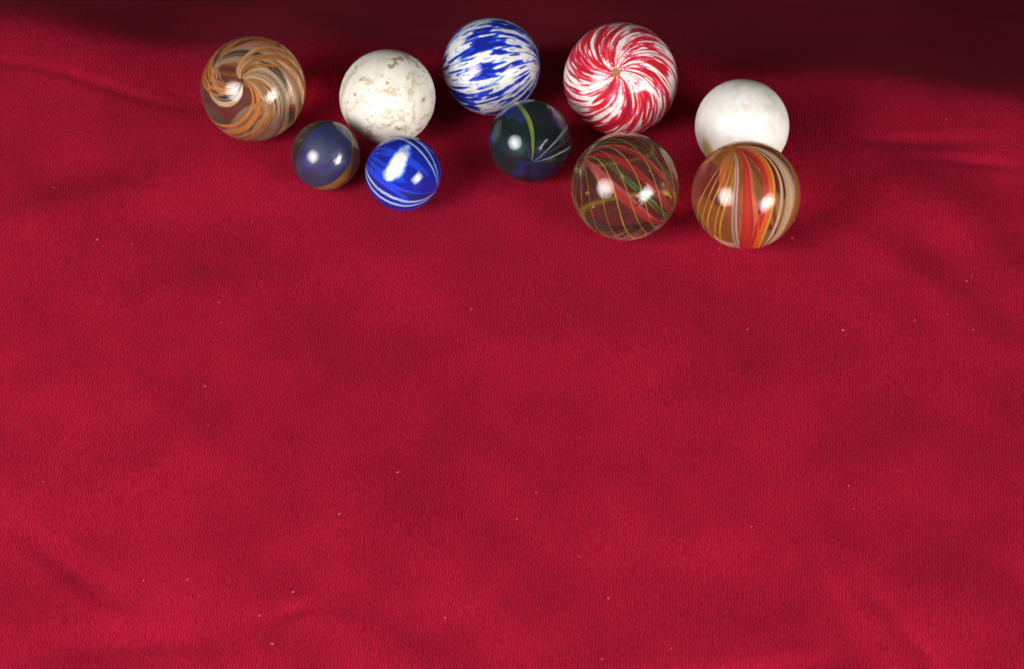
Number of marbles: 10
